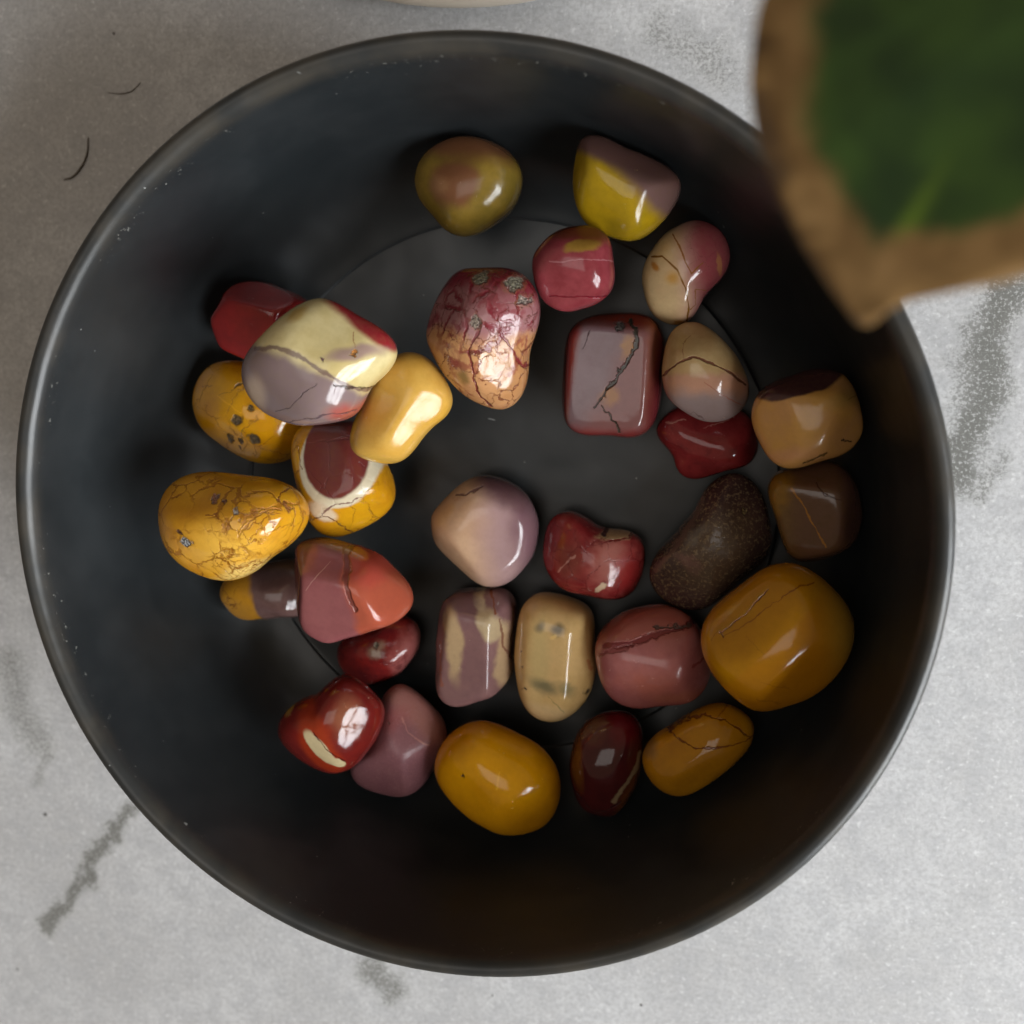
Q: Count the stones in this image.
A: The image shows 31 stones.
